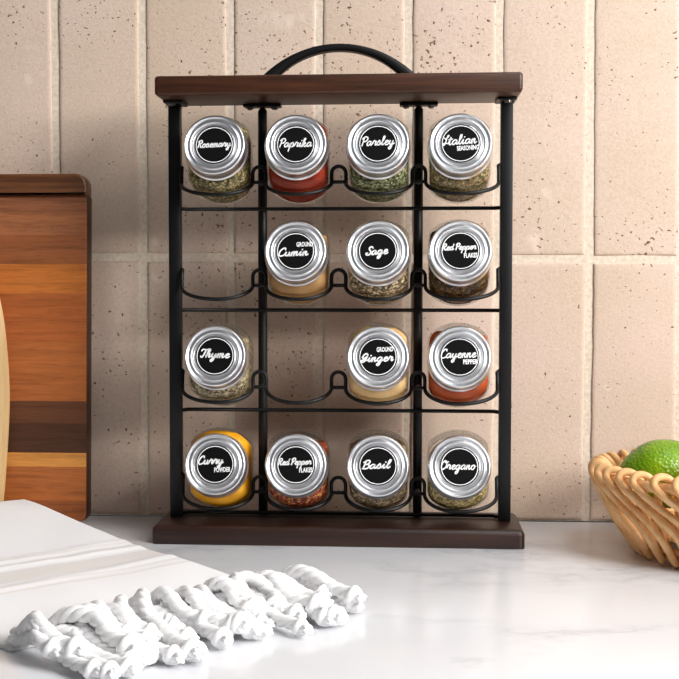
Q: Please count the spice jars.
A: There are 14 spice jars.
